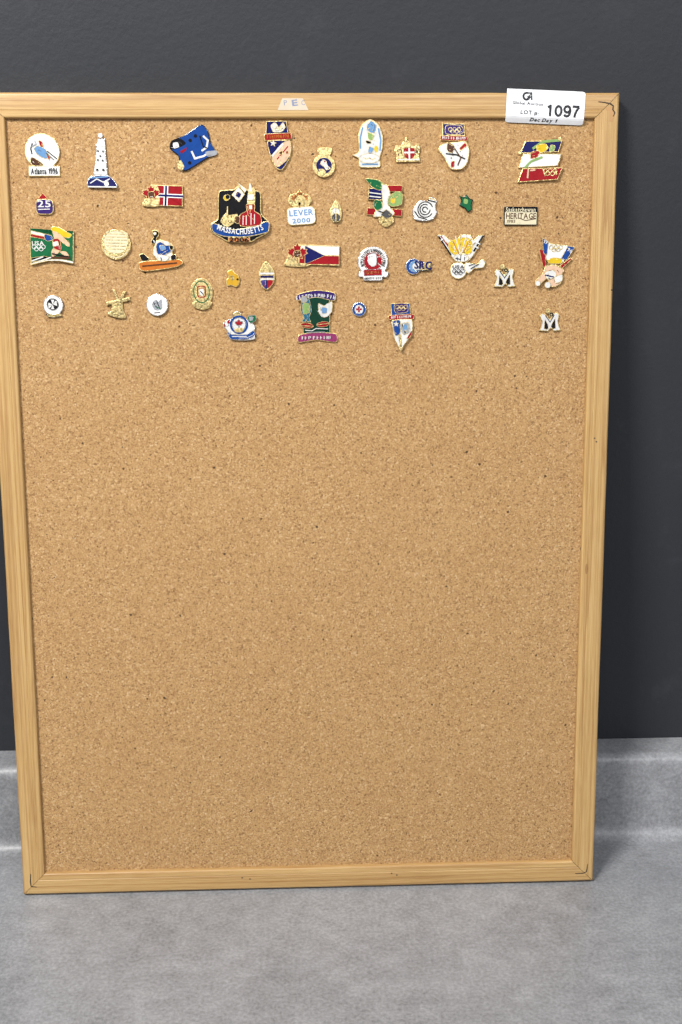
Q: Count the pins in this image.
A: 38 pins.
